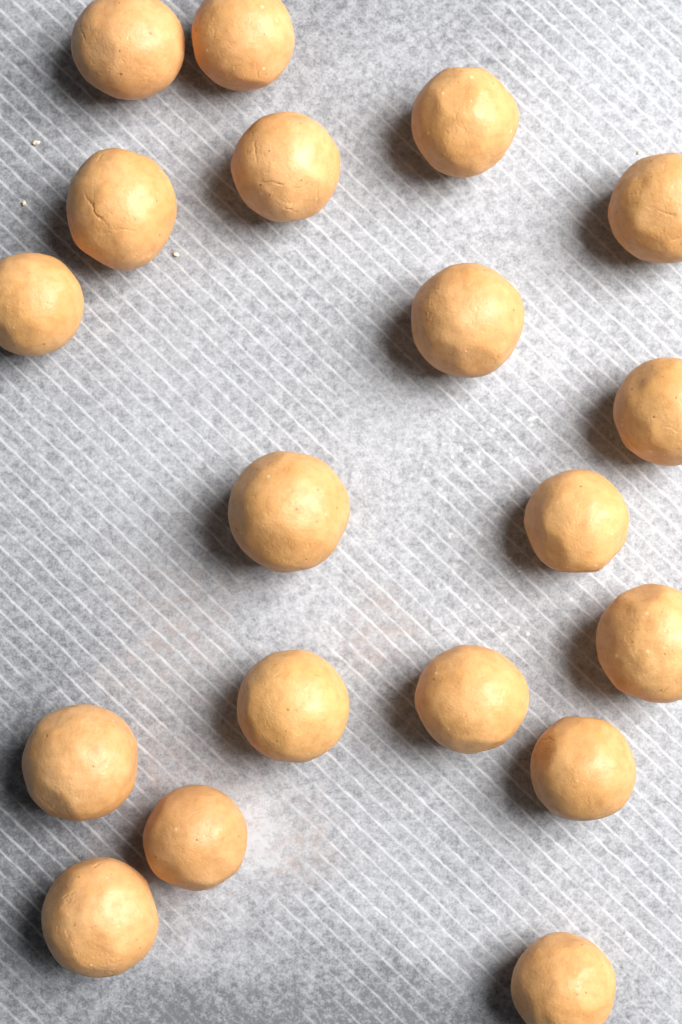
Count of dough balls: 19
